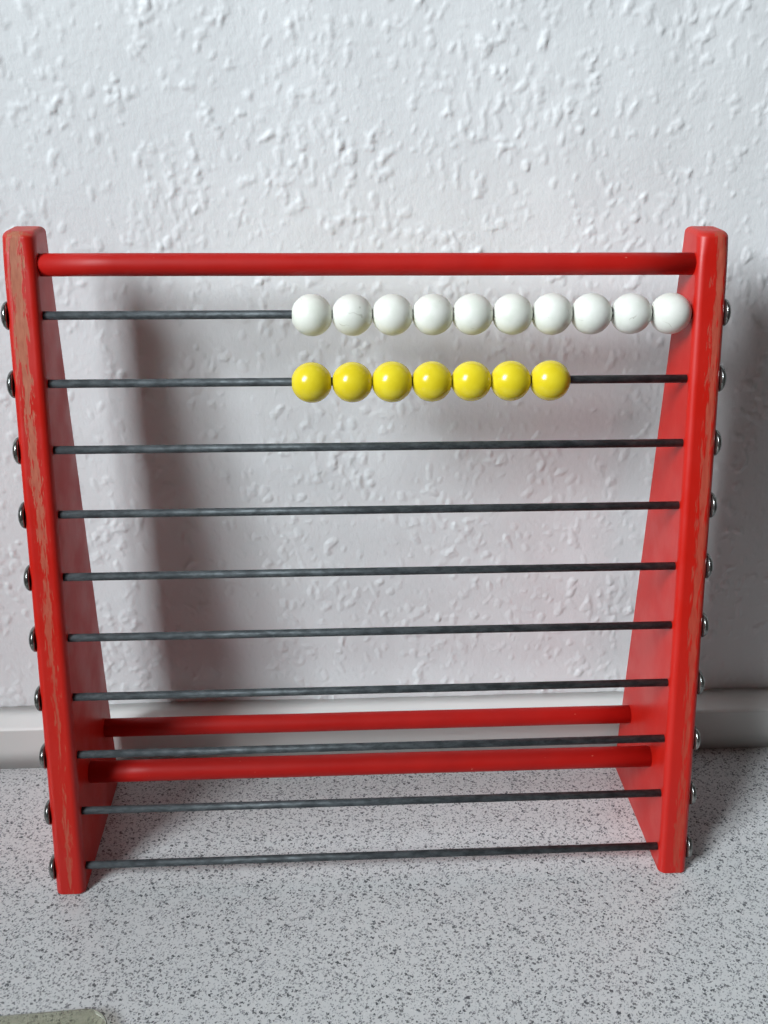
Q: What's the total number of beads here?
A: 17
